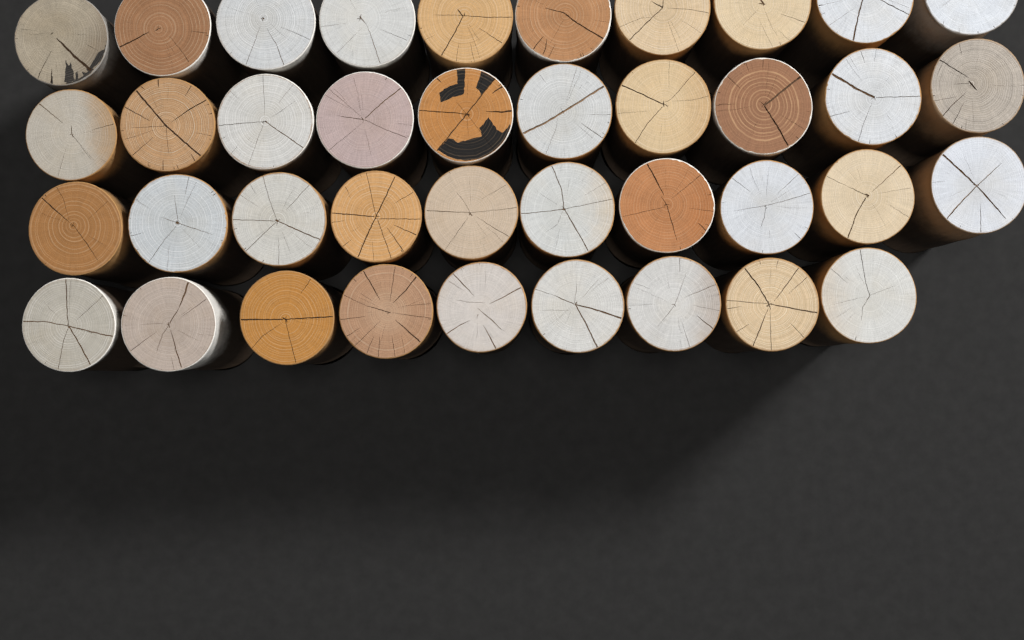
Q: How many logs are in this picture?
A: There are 39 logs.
